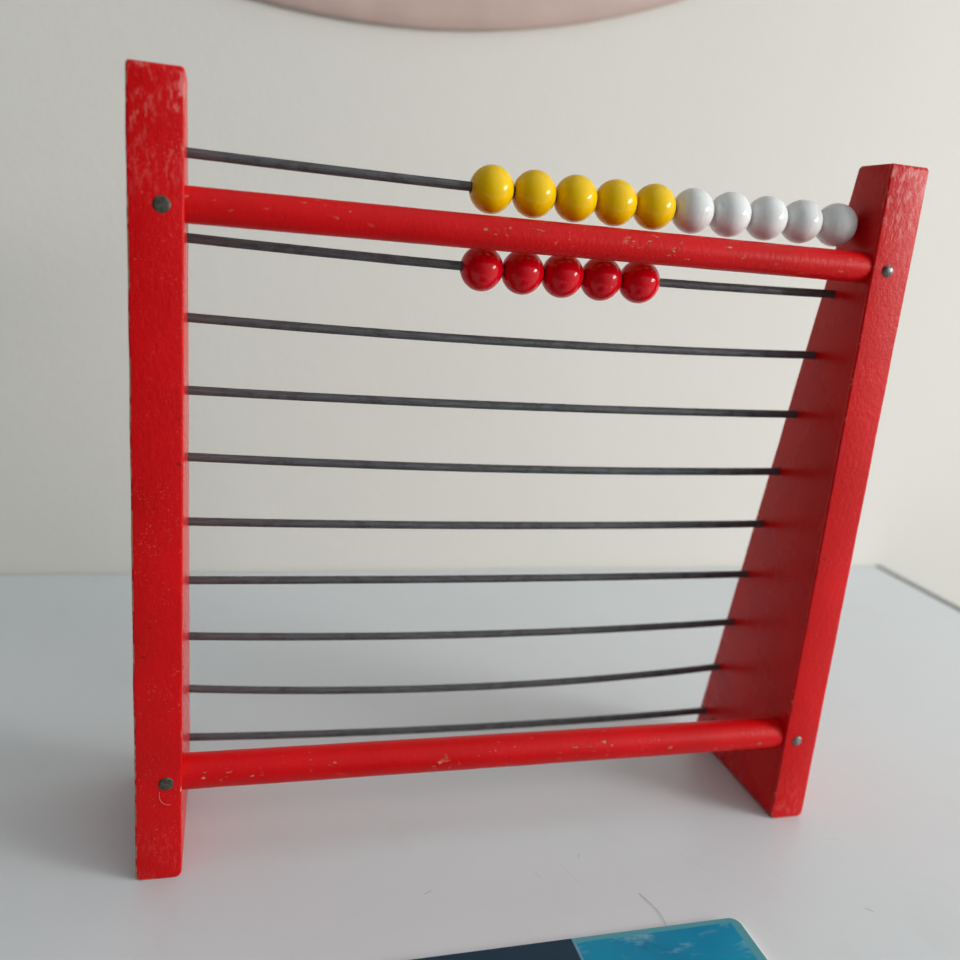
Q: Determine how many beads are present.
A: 15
